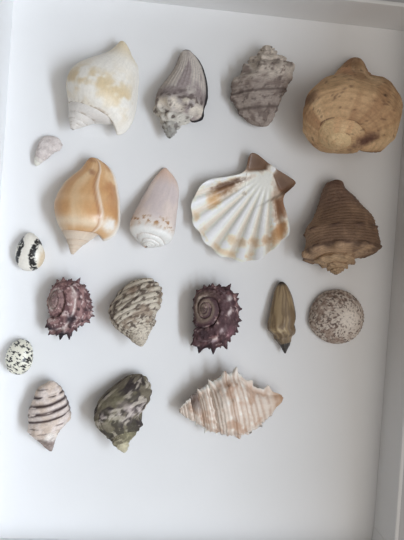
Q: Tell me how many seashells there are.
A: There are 19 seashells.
